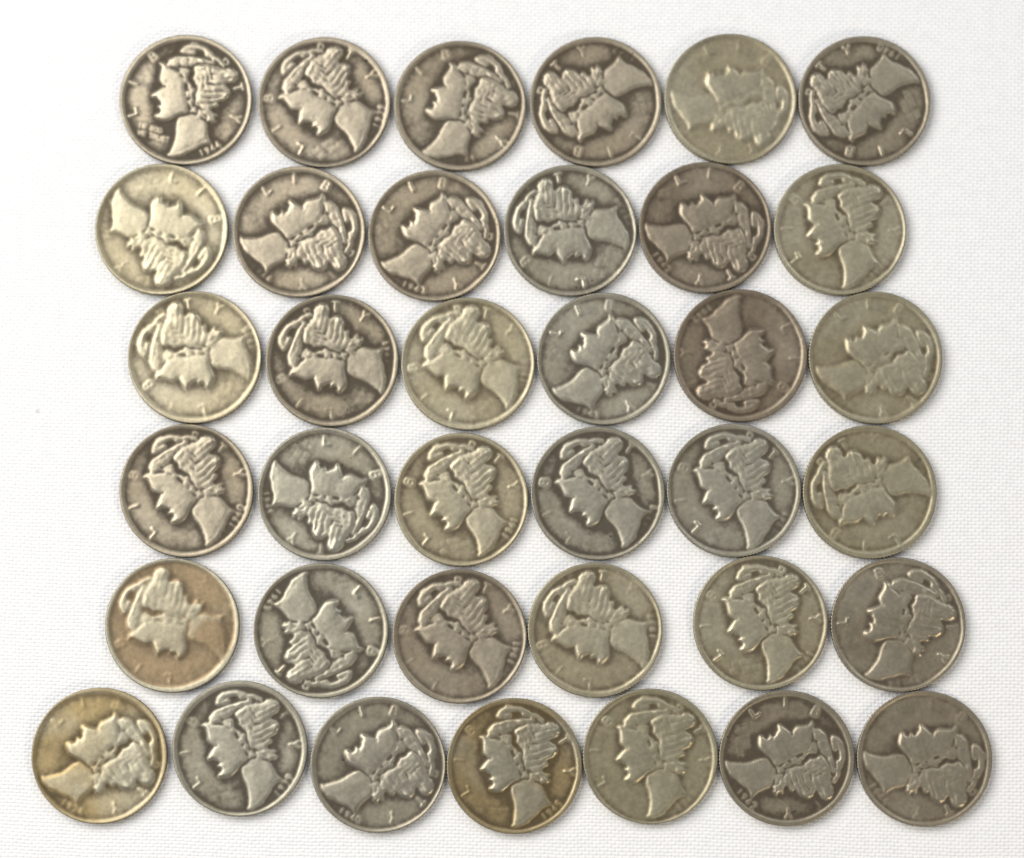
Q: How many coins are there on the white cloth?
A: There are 37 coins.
